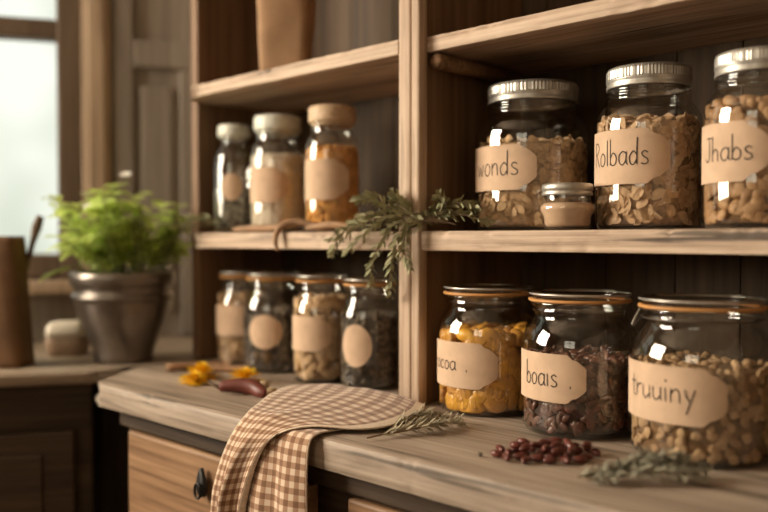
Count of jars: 14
